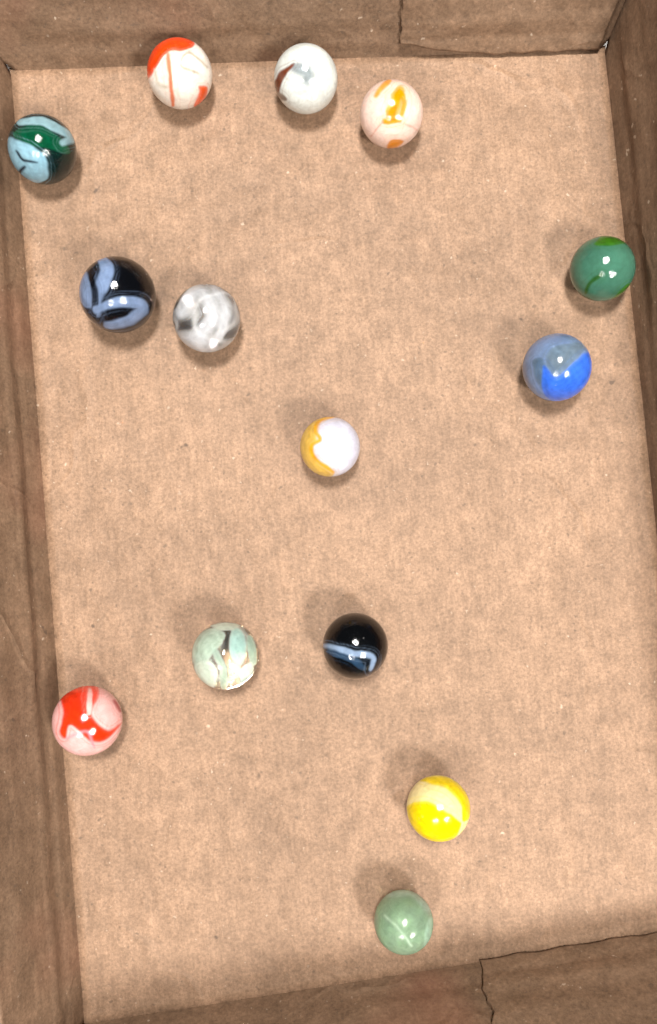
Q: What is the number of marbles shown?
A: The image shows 14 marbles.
